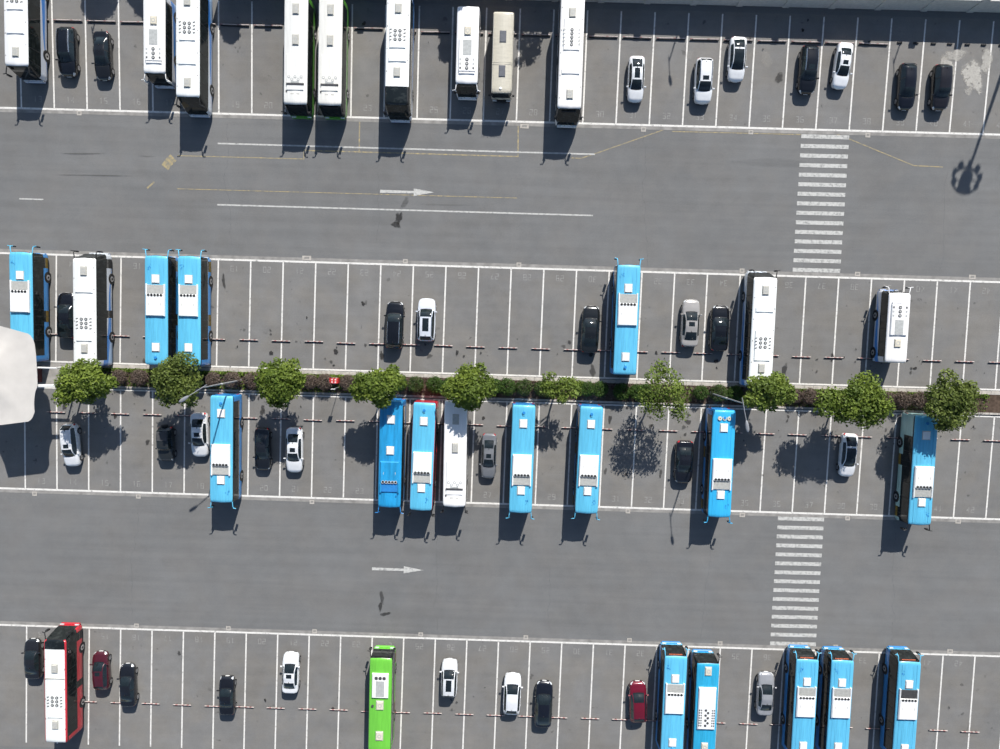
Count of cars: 33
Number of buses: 31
